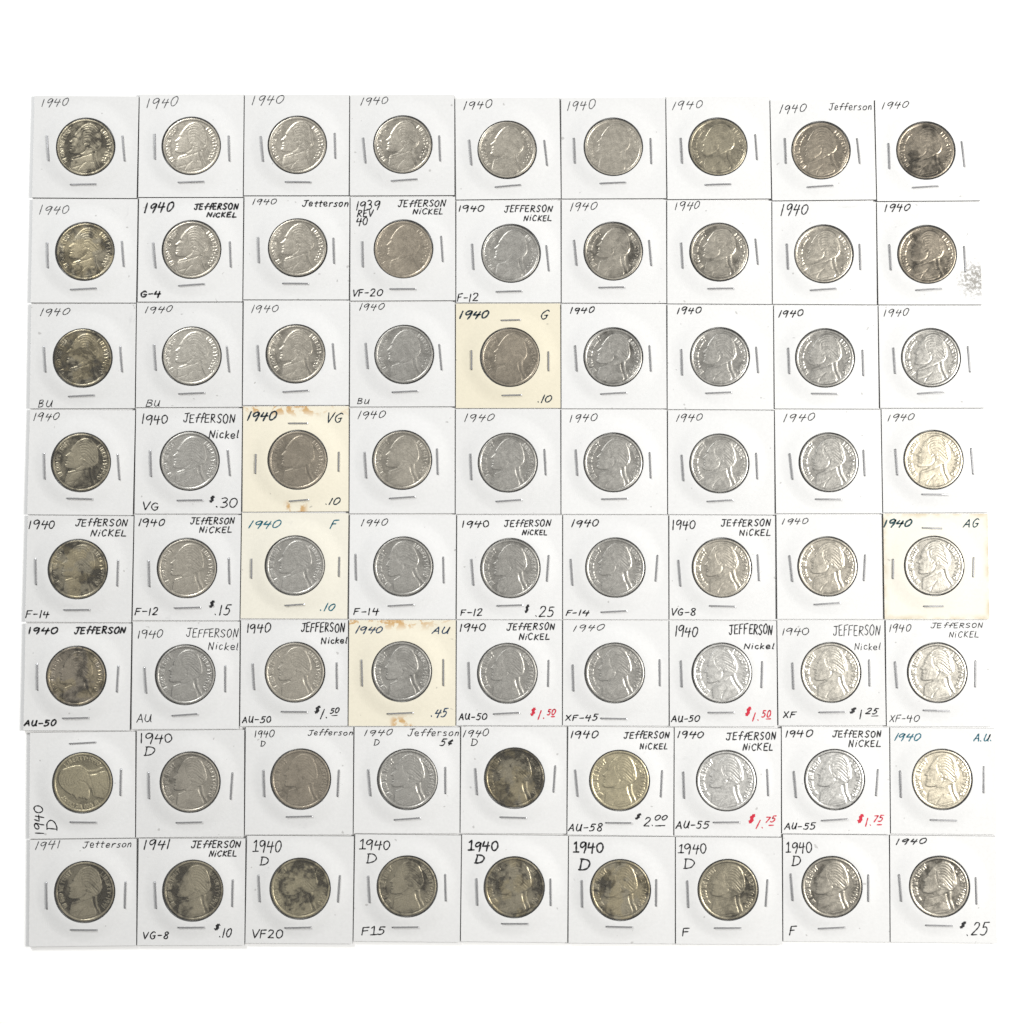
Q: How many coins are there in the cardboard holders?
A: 72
